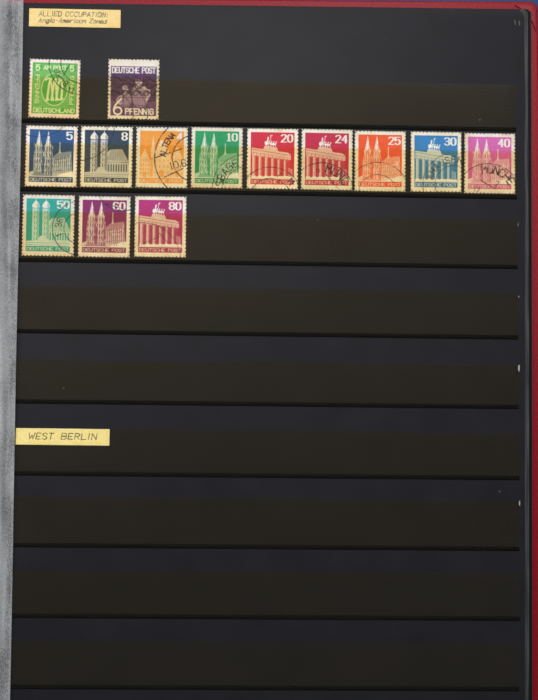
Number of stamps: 14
